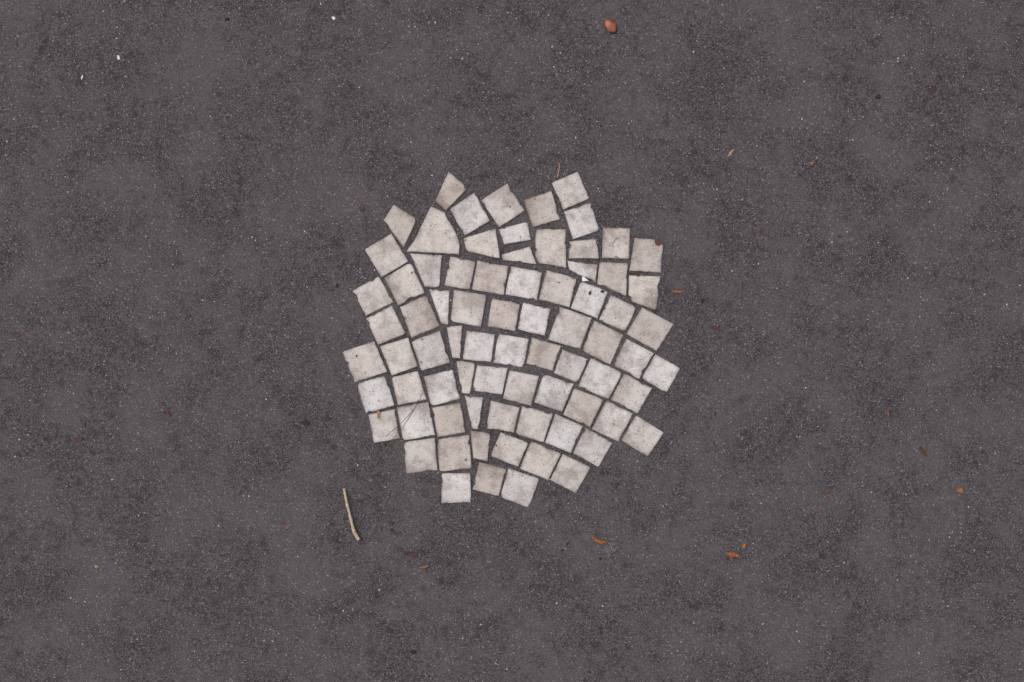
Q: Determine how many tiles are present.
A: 76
